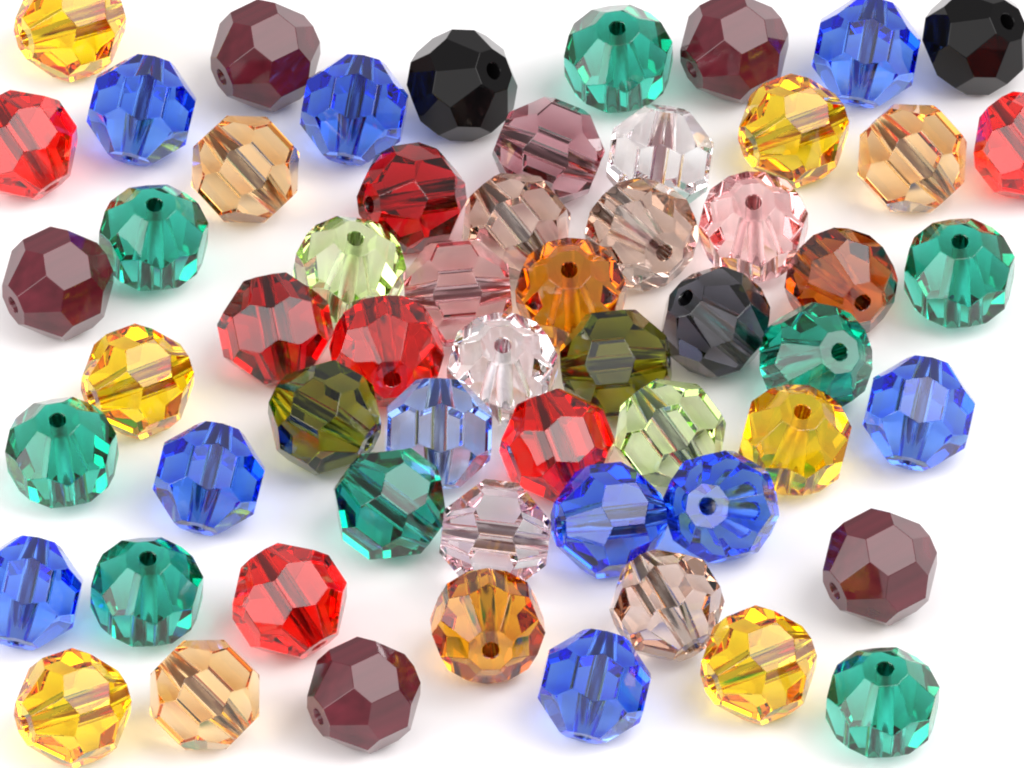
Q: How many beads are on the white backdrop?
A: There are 58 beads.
